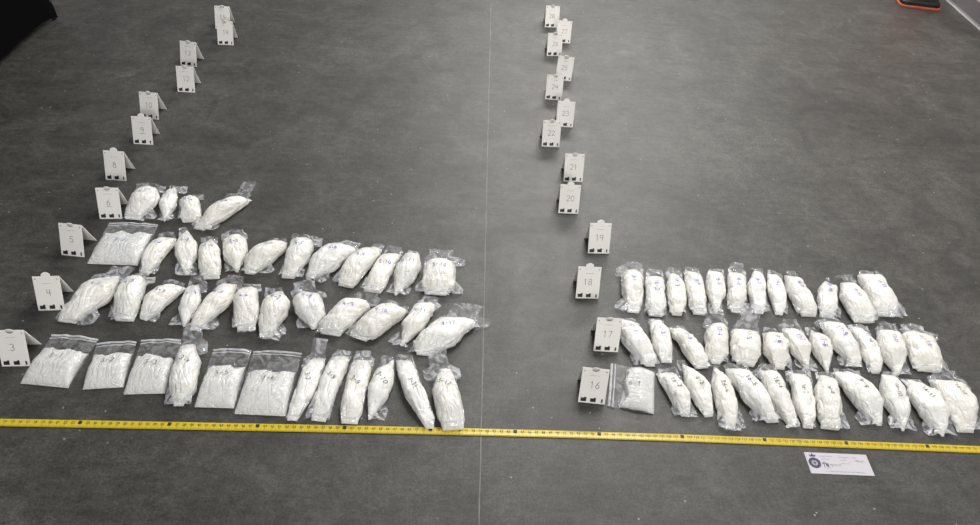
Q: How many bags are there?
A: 76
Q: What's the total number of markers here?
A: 24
